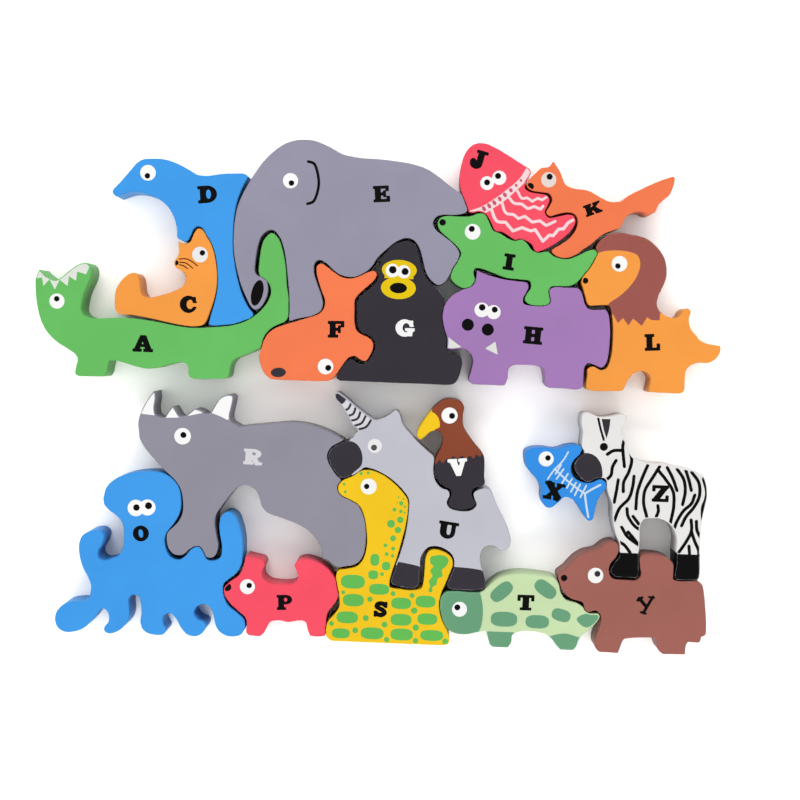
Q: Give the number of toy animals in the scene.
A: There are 21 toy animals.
